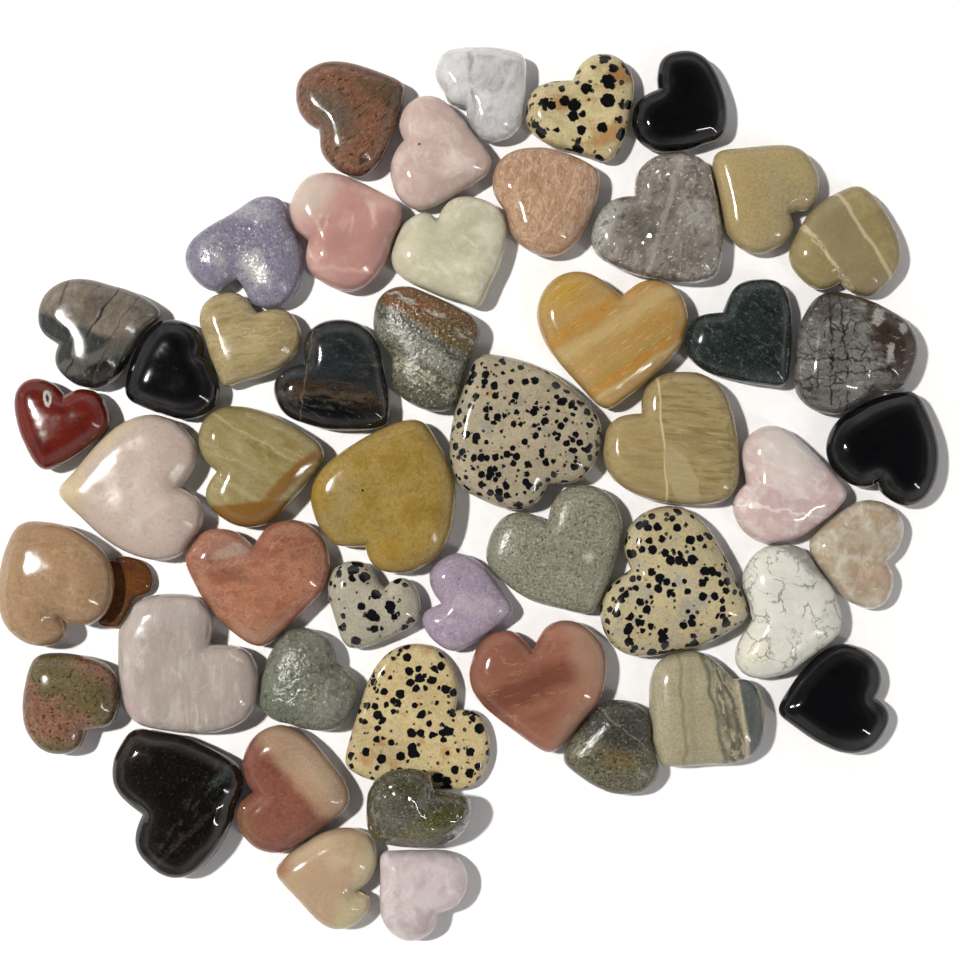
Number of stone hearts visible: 50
